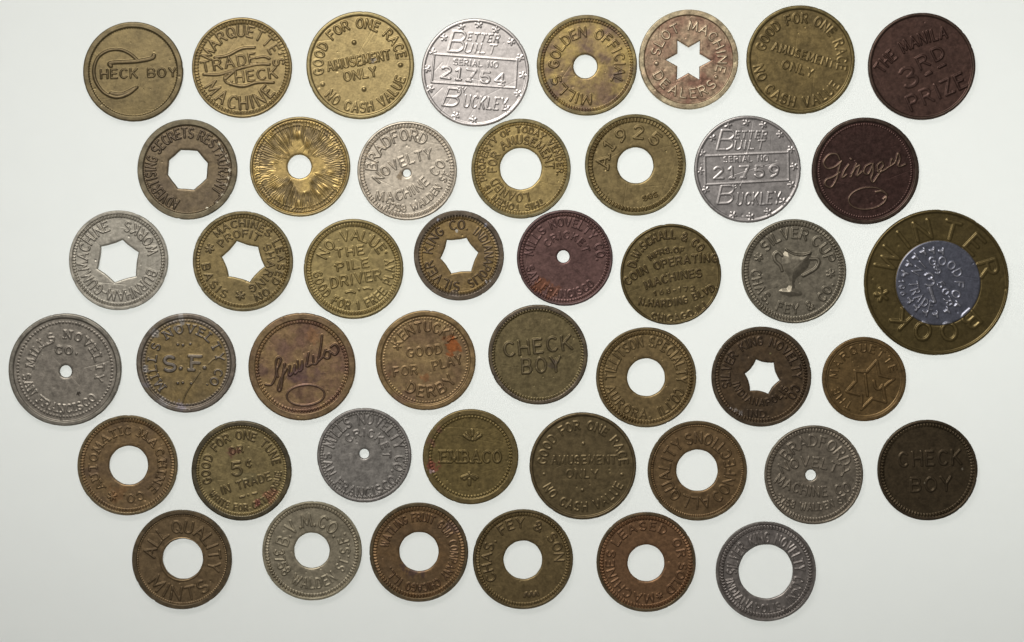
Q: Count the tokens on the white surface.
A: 45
